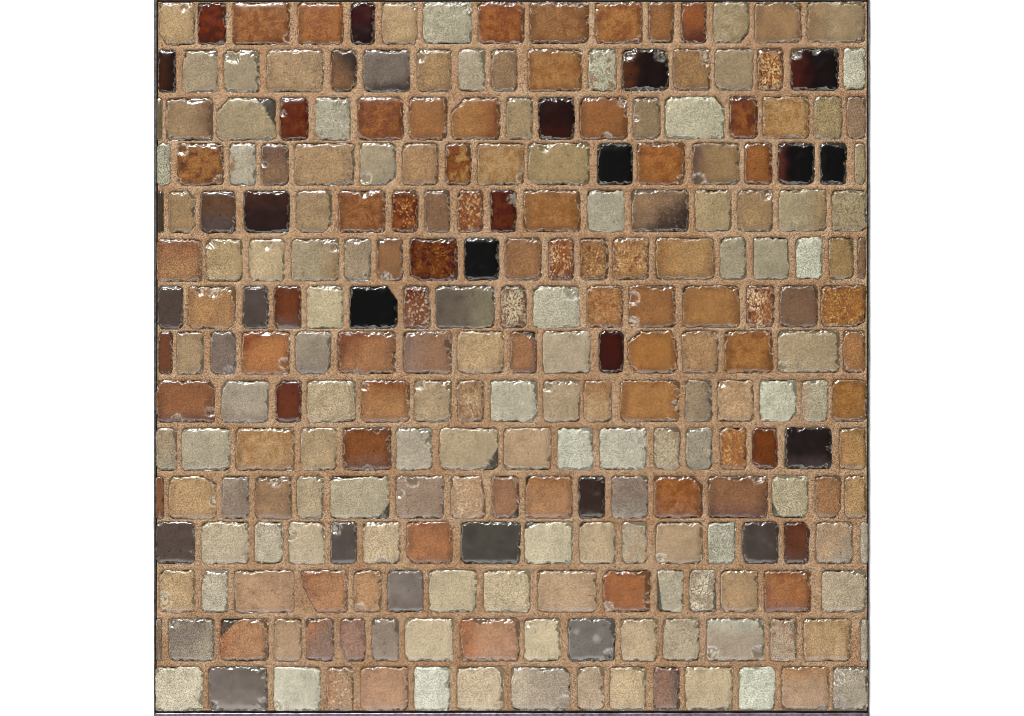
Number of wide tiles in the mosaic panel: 97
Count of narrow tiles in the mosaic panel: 89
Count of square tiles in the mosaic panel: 60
